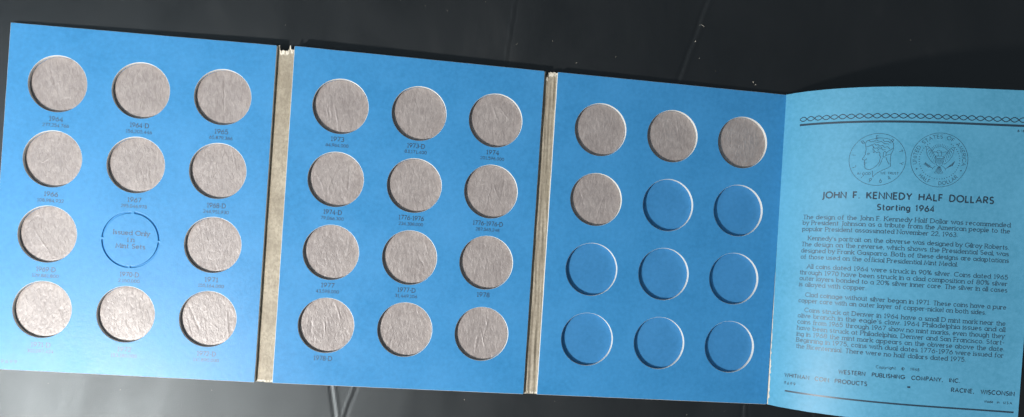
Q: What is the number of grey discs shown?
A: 27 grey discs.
